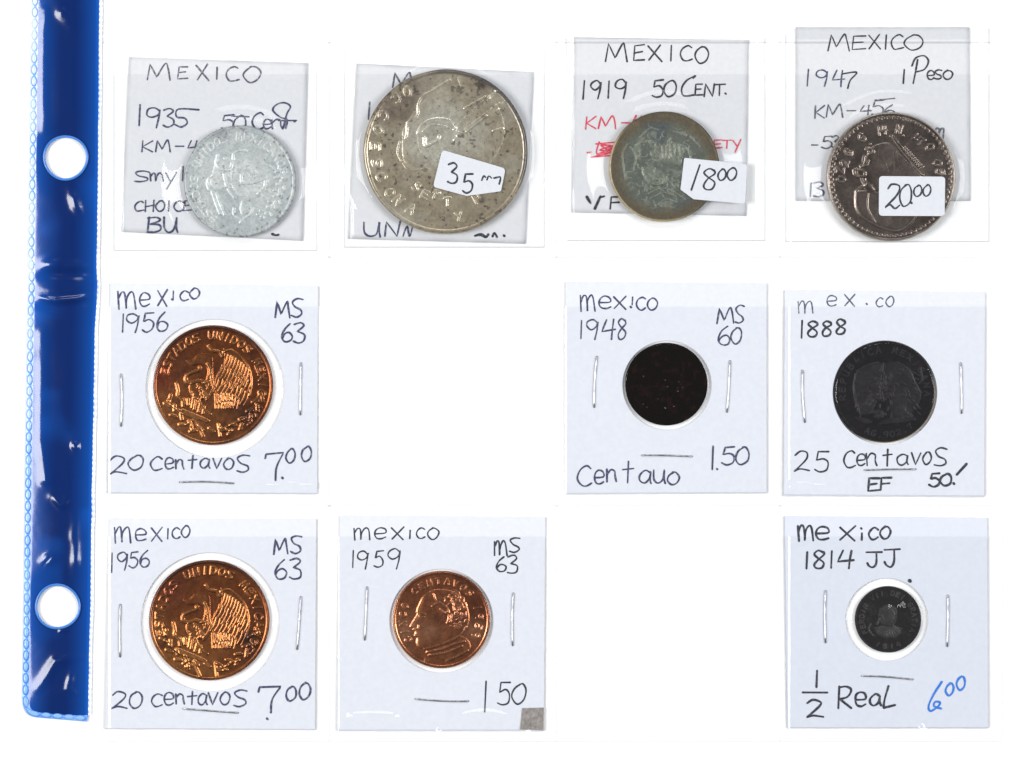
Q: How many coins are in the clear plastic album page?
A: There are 10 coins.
